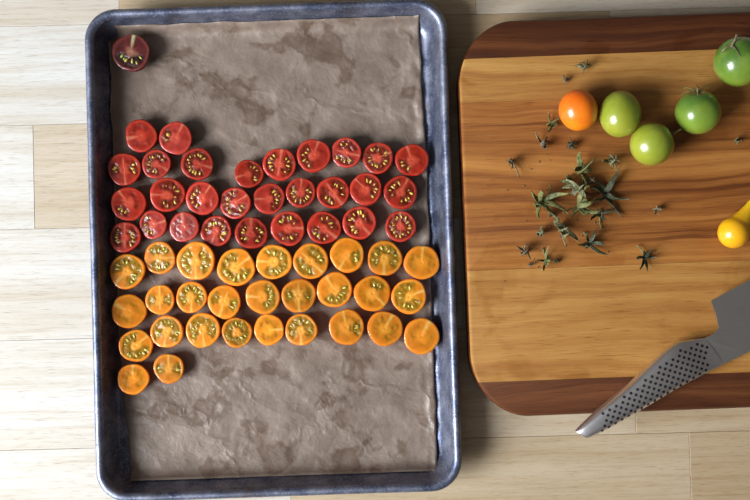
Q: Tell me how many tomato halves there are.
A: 59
